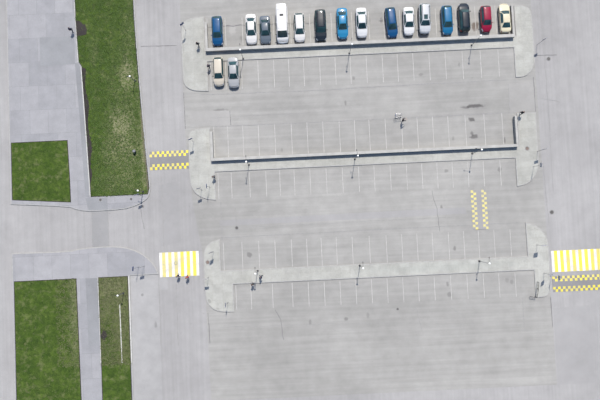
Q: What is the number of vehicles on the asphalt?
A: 17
